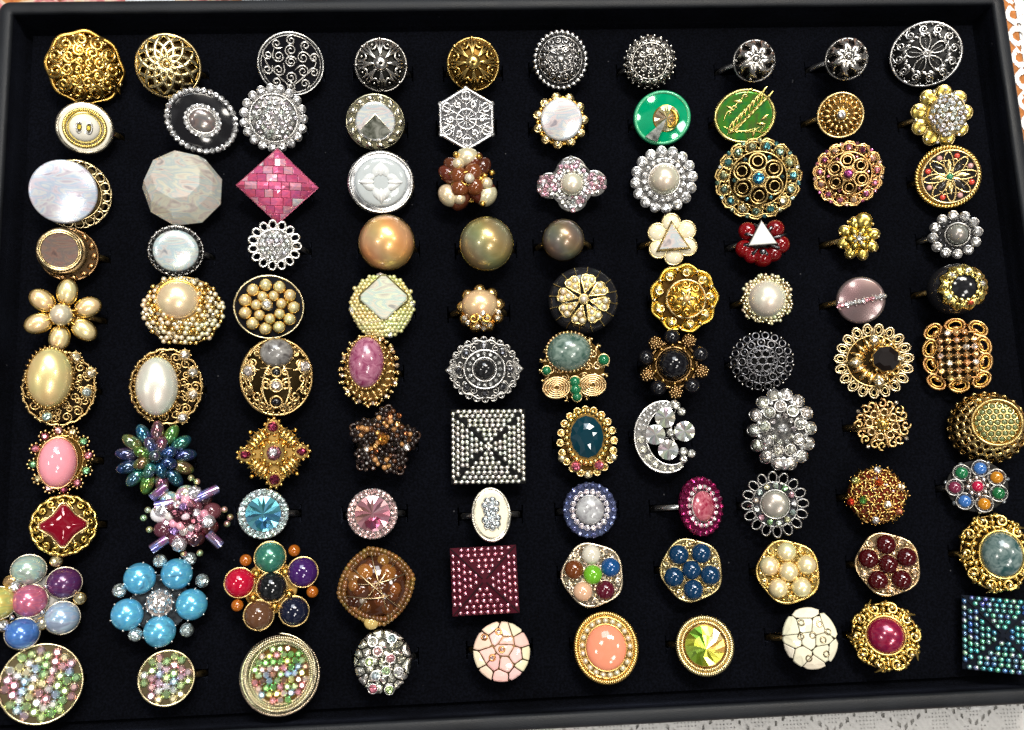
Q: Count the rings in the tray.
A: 100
